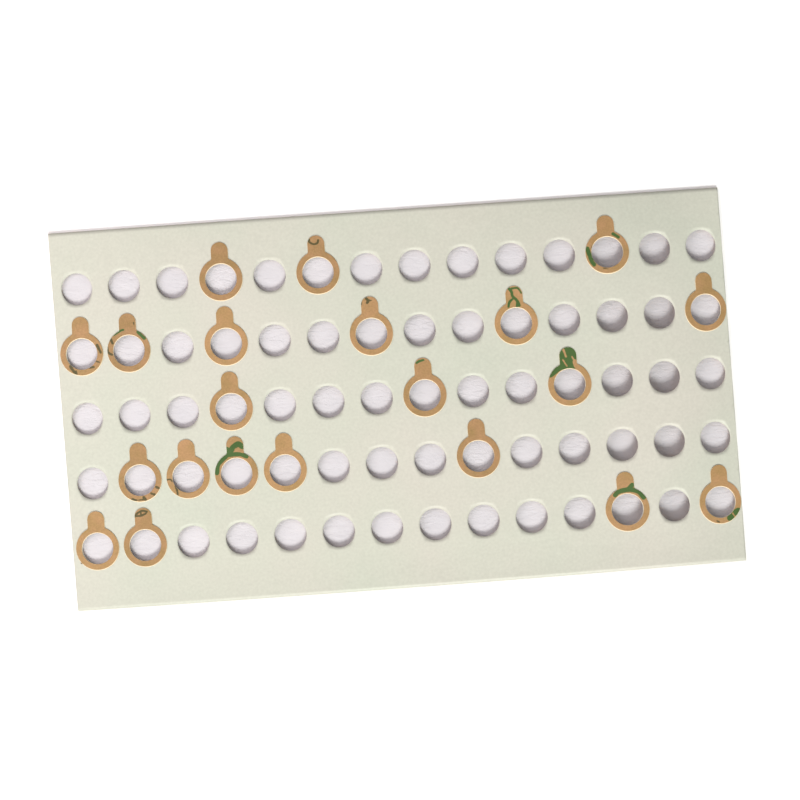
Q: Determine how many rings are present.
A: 21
